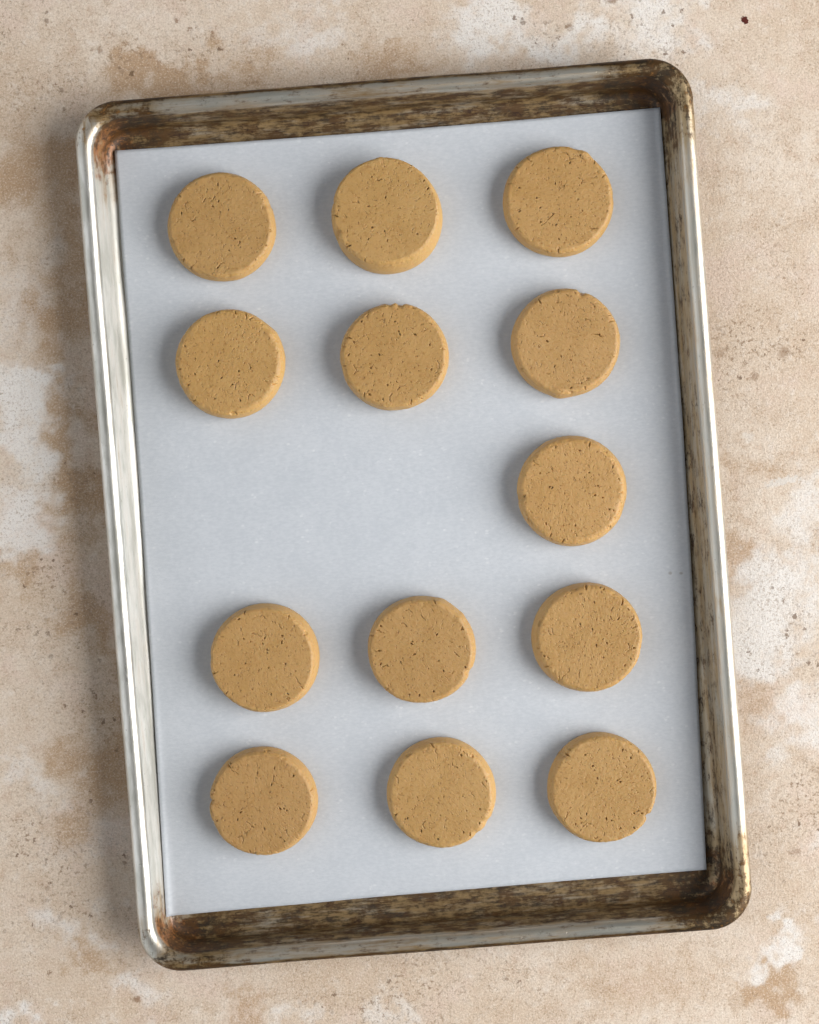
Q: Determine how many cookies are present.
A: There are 13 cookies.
